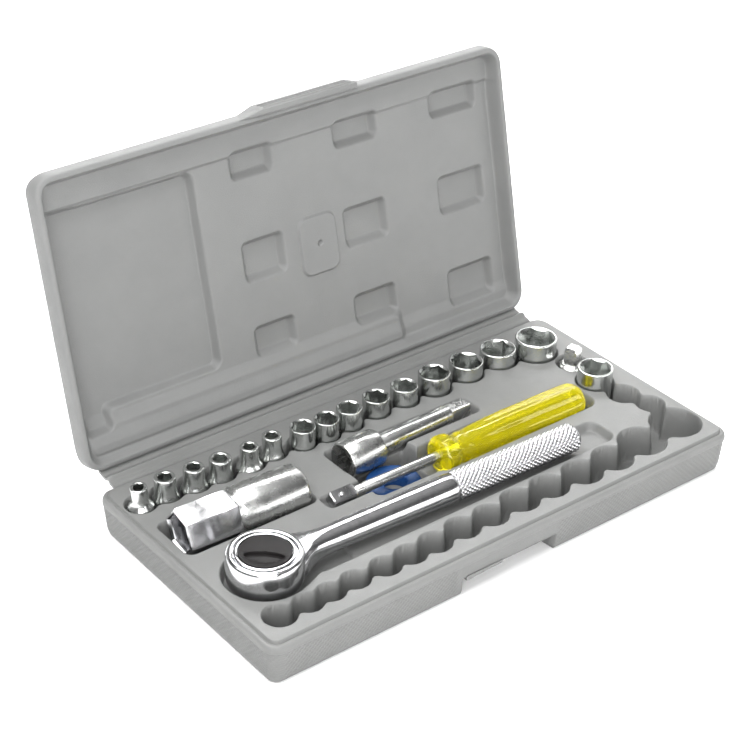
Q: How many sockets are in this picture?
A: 16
